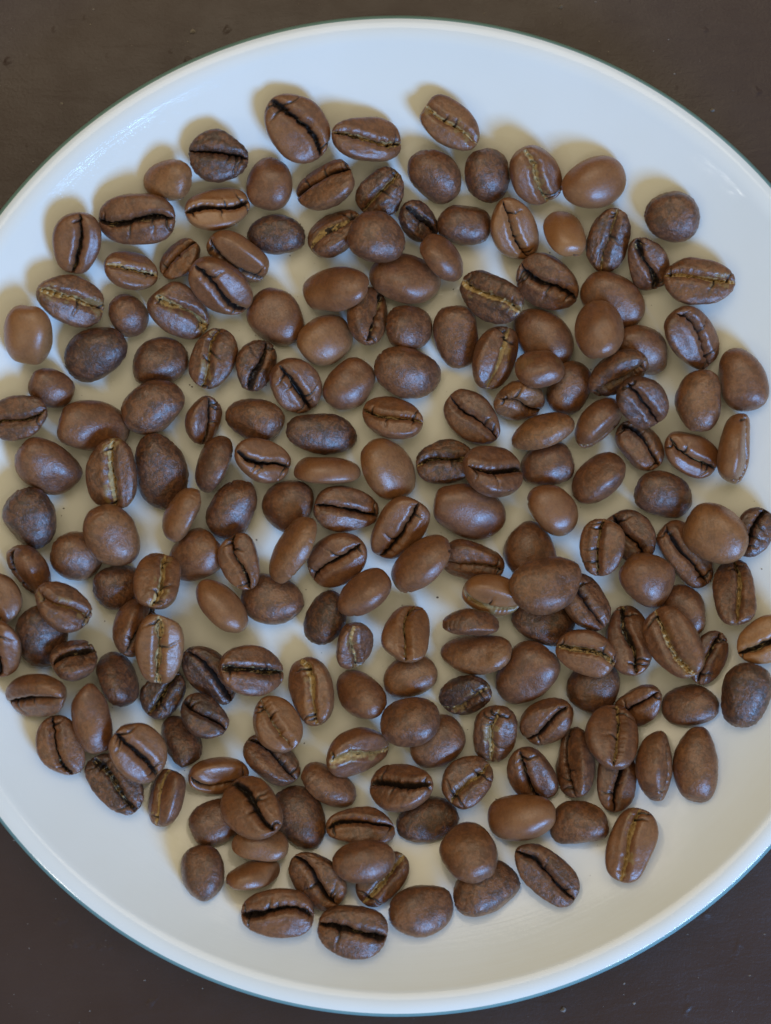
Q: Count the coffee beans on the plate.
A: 200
